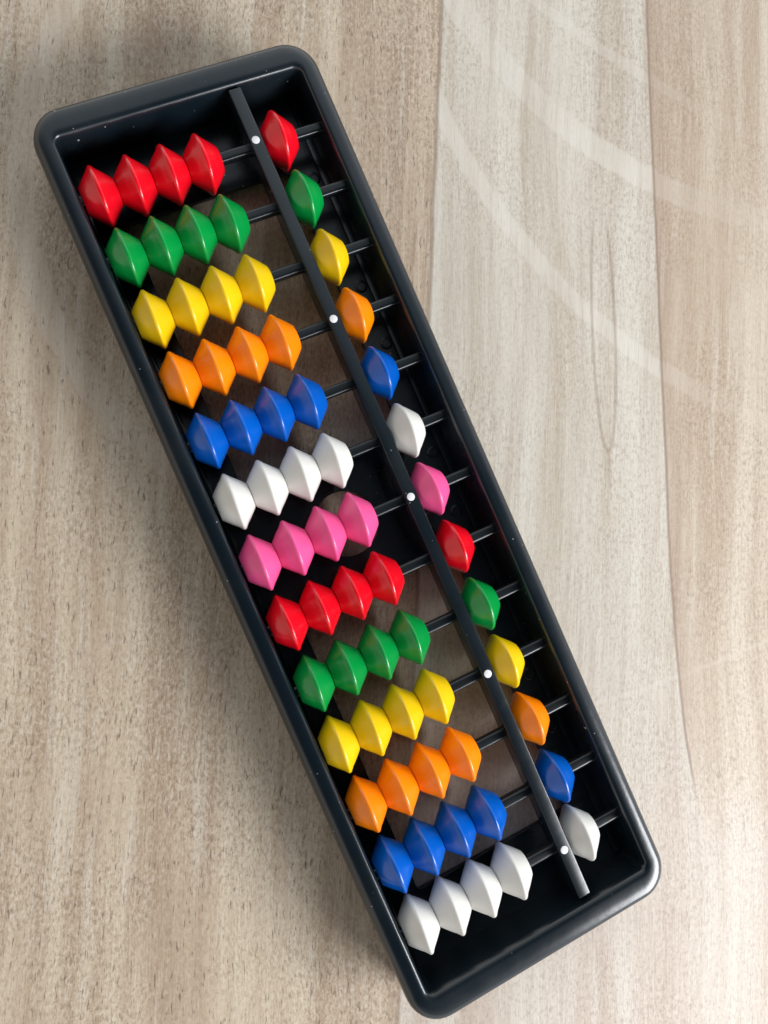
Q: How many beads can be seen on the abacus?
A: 65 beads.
